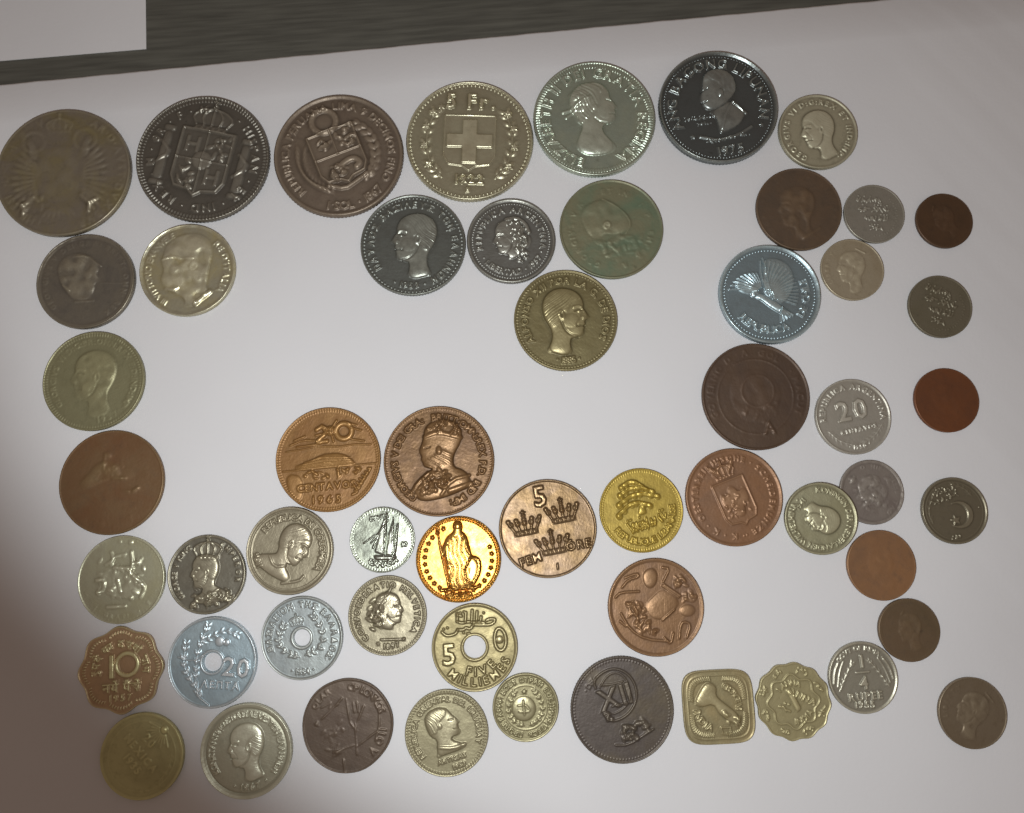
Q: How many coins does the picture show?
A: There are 55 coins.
